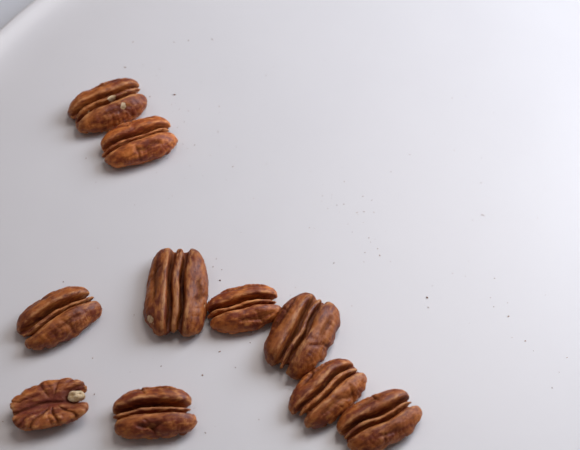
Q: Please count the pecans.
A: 10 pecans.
